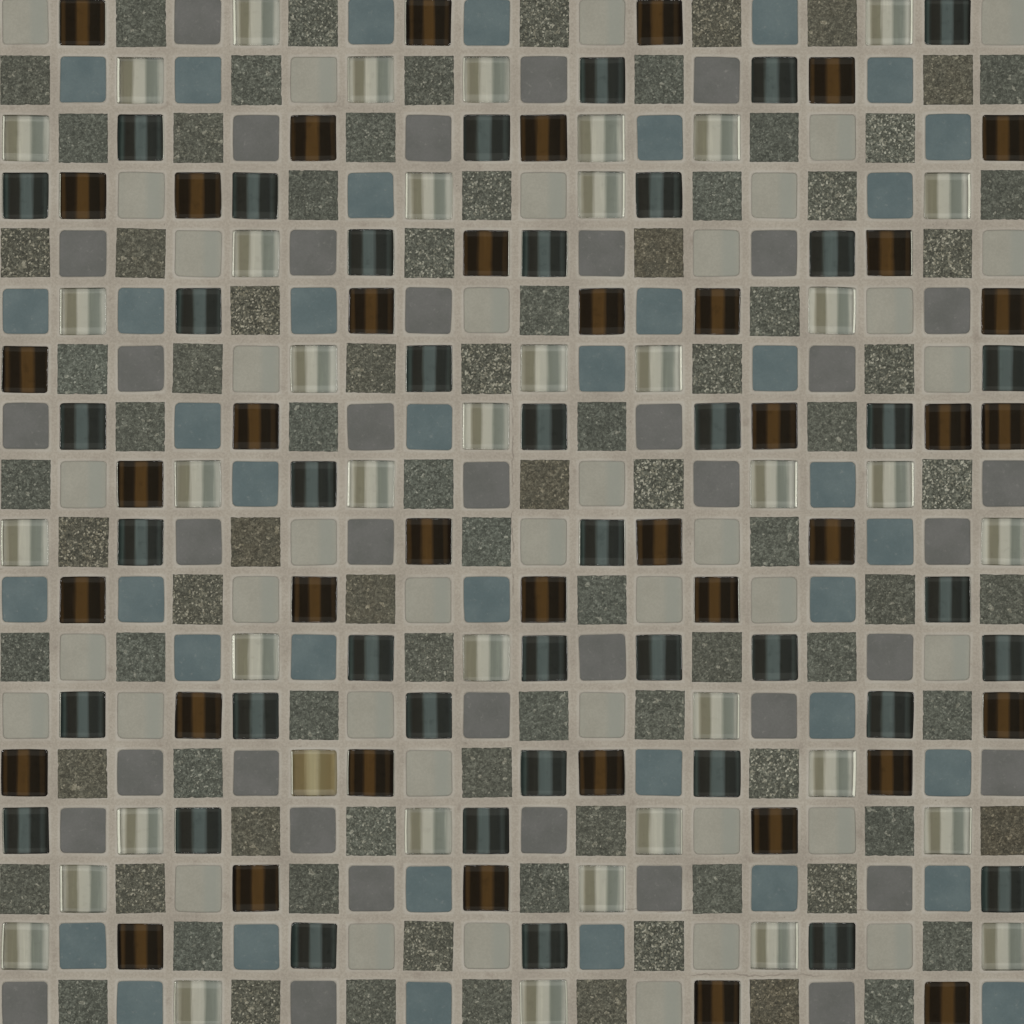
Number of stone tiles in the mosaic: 88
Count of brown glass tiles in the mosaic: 40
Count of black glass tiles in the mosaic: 40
